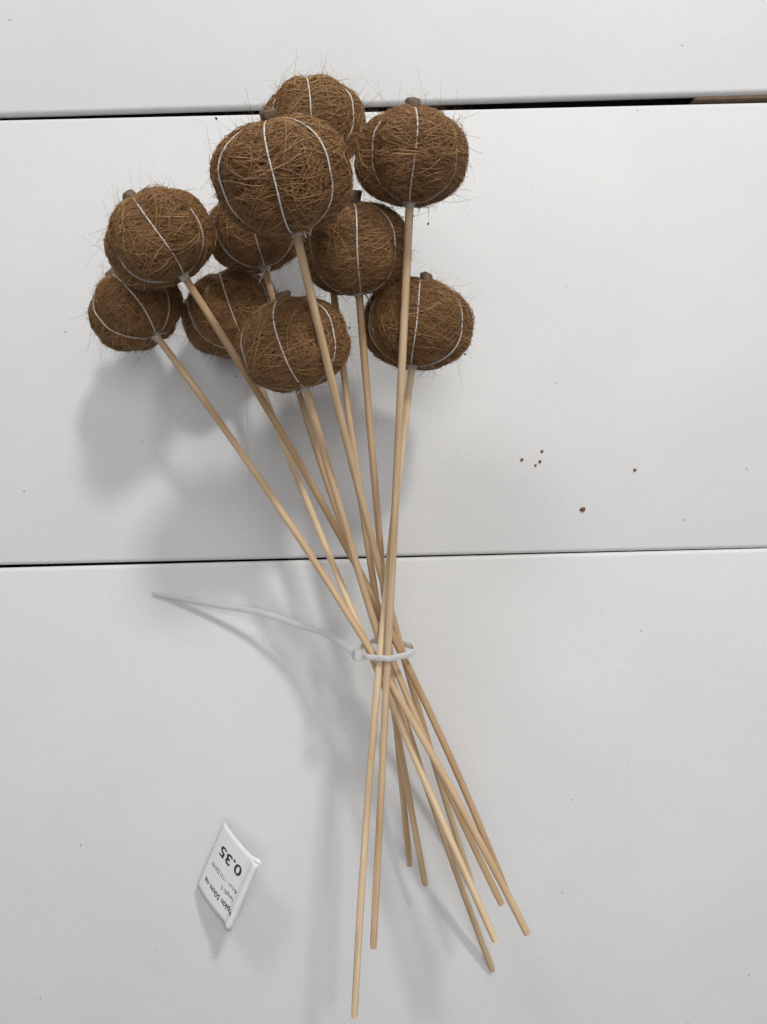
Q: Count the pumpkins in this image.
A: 10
